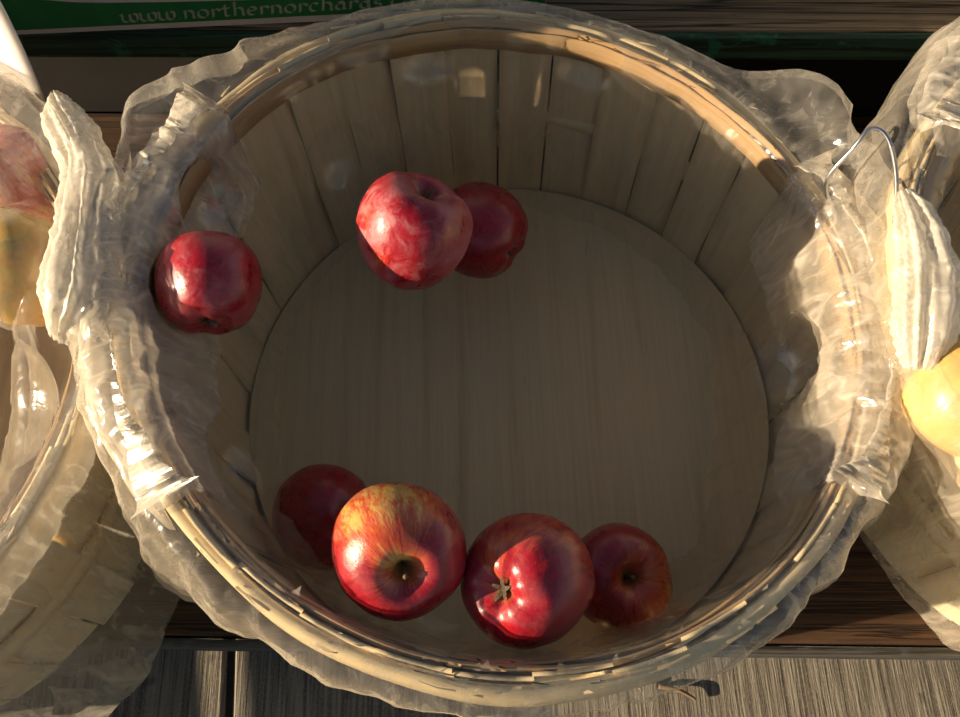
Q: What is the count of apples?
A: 10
